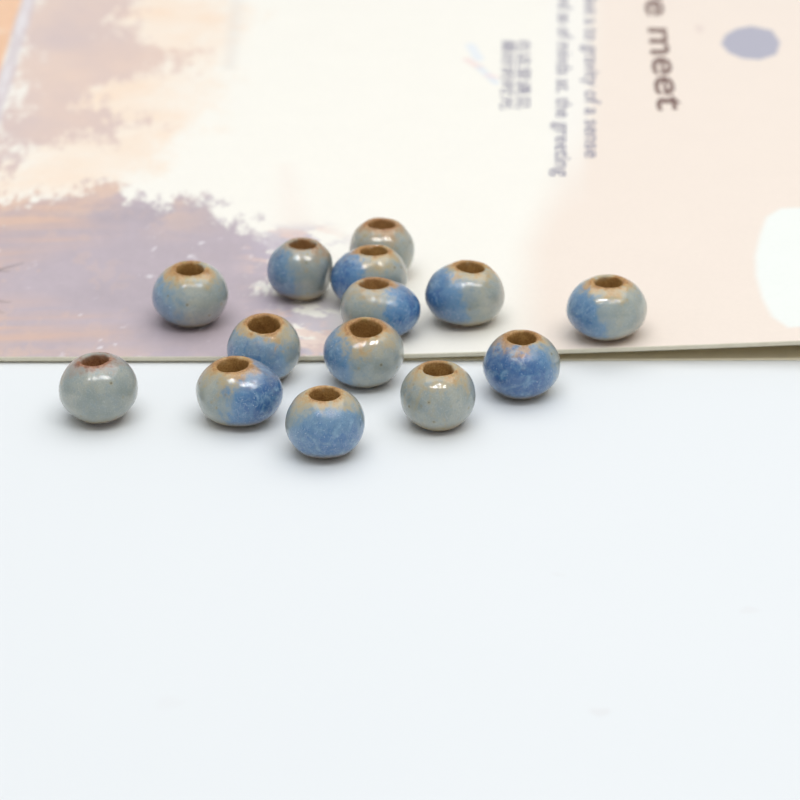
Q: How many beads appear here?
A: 14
